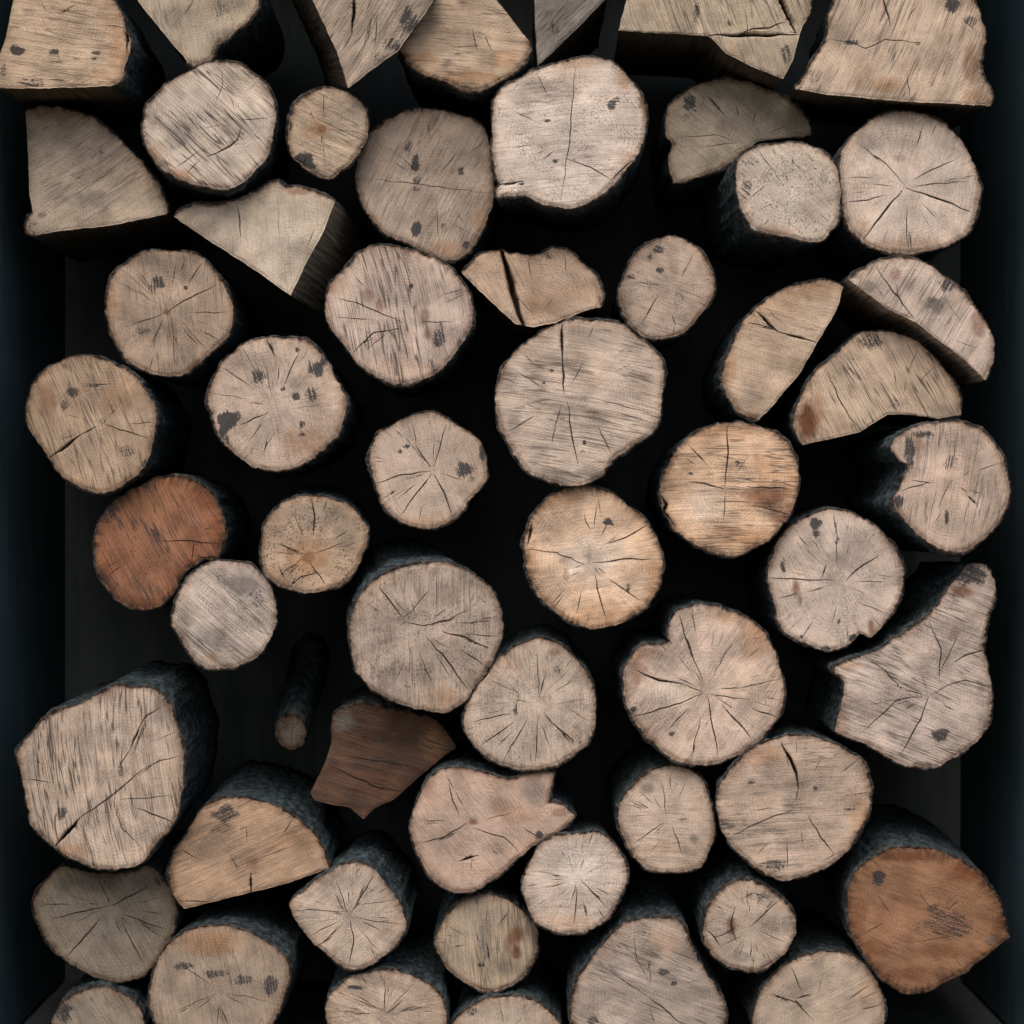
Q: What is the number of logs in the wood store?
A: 57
